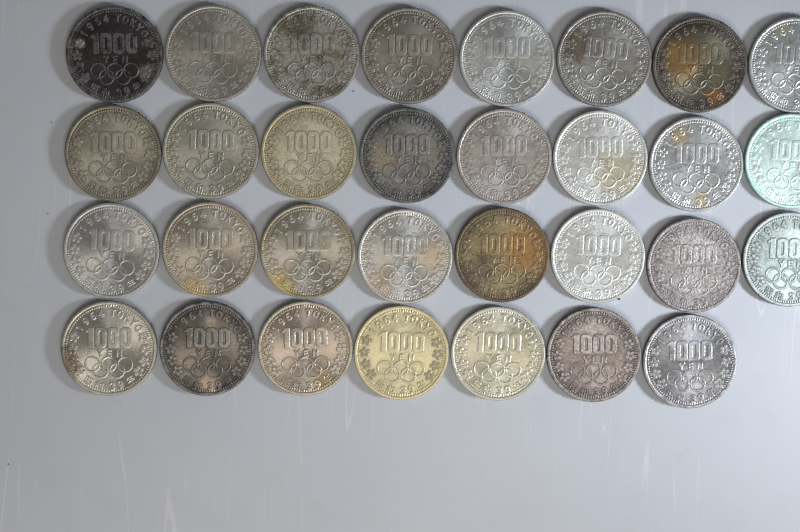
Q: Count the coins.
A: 31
